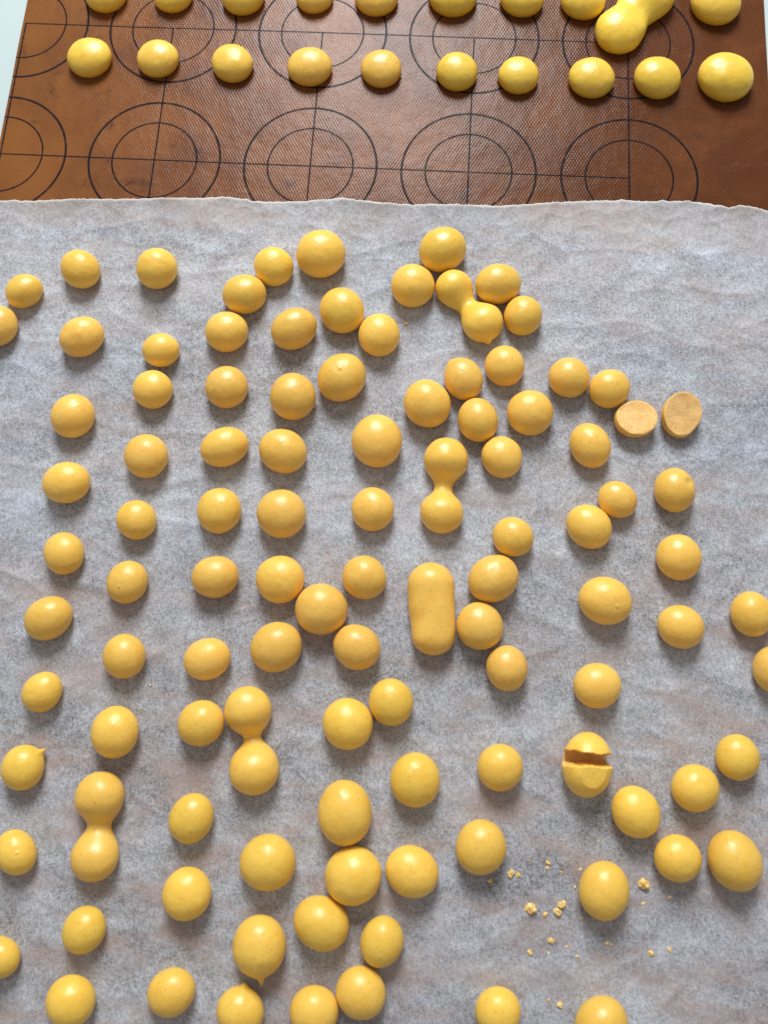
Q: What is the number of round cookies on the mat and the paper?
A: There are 120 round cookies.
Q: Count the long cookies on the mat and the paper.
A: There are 6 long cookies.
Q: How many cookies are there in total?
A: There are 126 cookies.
